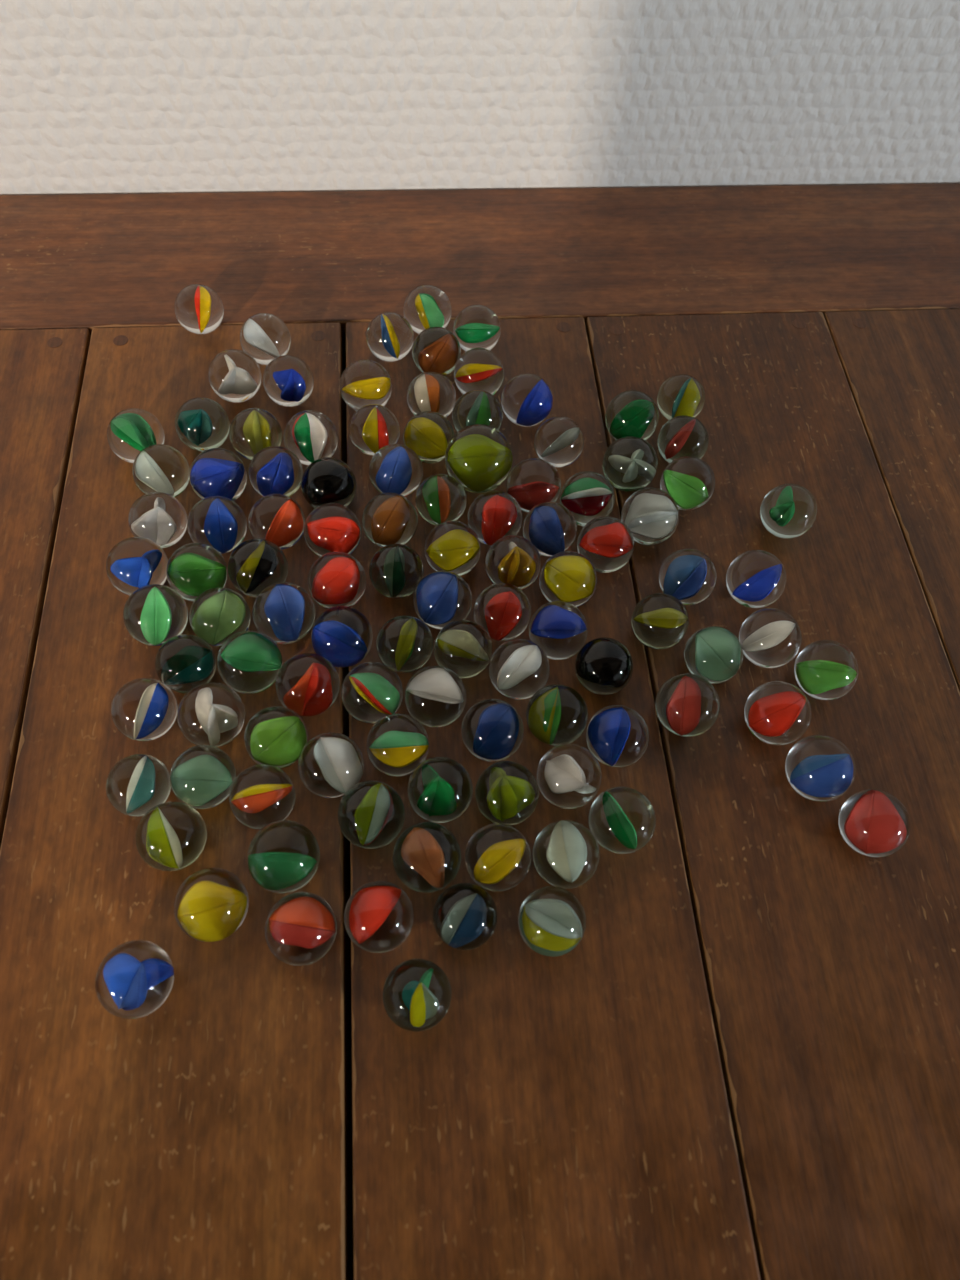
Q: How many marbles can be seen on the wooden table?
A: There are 106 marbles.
